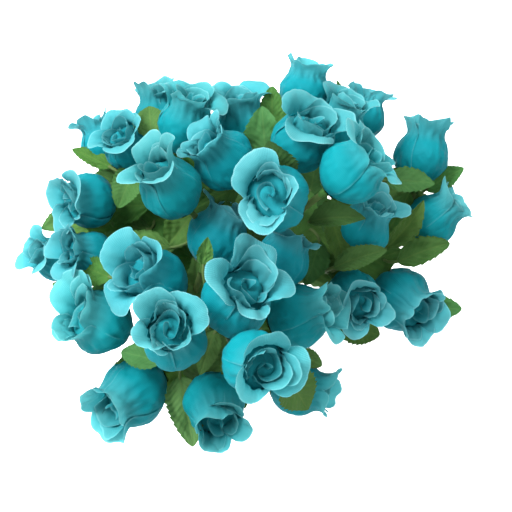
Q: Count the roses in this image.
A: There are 32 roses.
